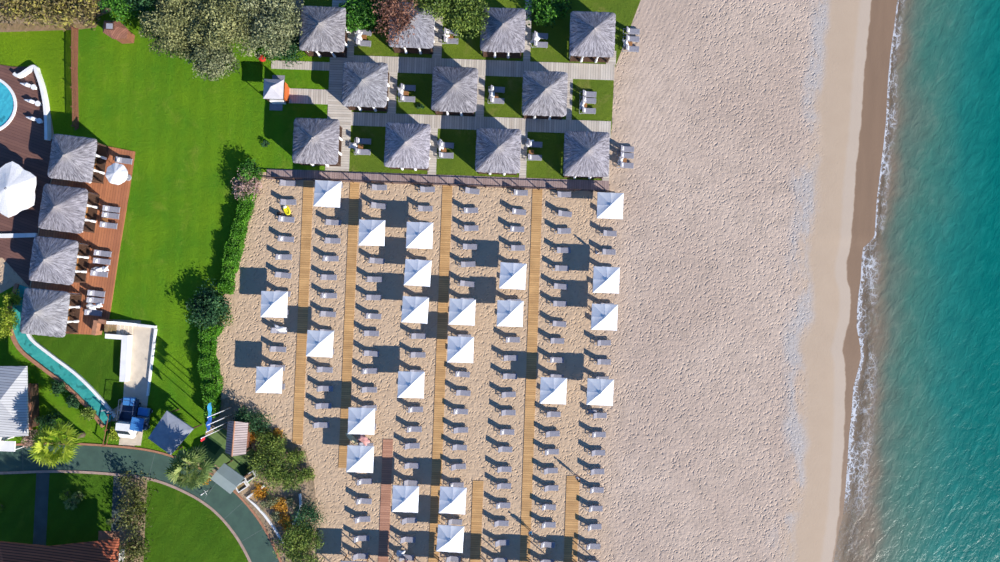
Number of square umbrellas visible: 23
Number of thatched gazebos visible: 15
